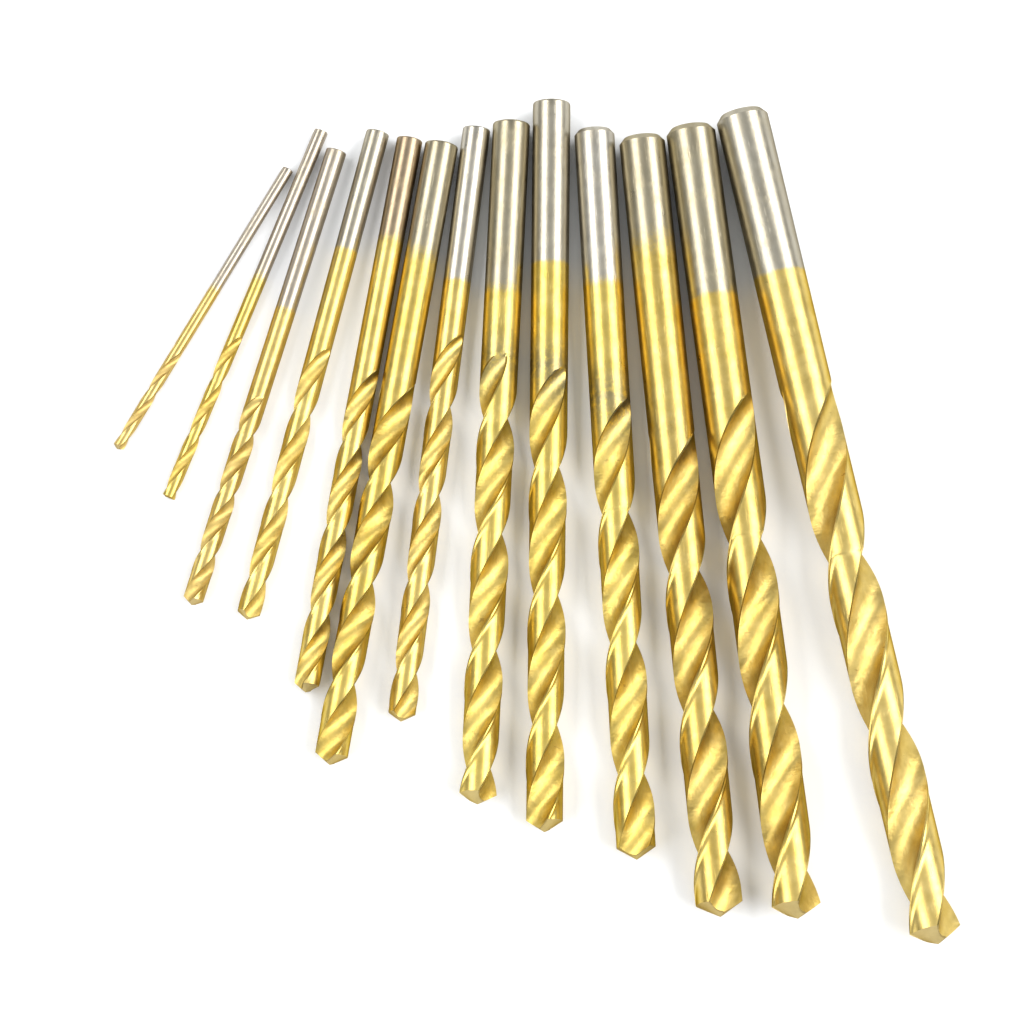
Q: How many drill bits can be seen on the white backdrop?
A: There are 13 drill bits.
